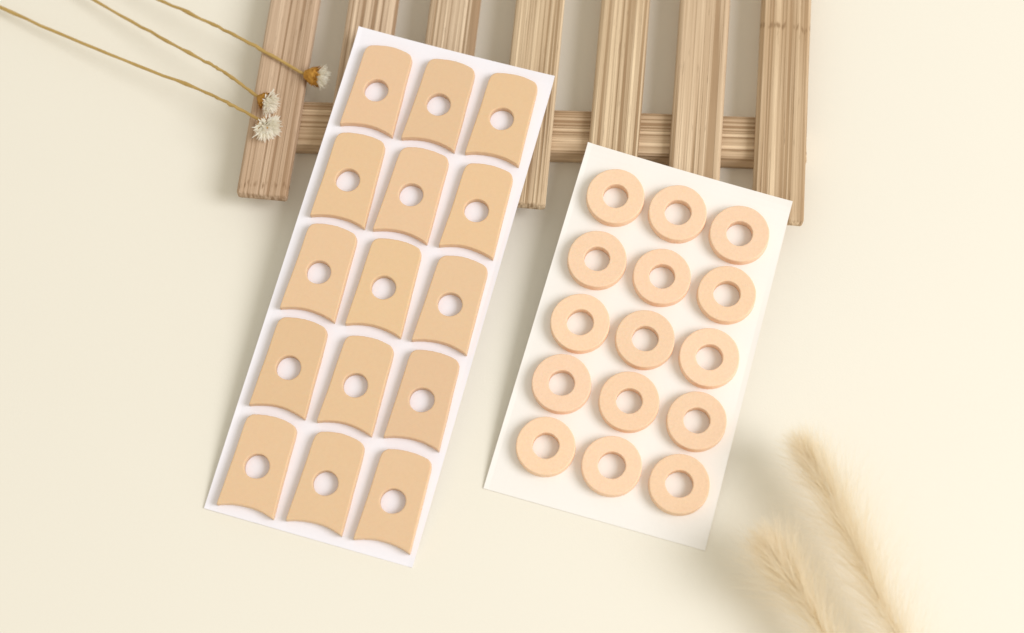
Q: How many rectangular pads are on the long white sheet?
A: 15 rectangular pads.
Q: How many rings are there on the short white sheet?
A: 15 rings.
